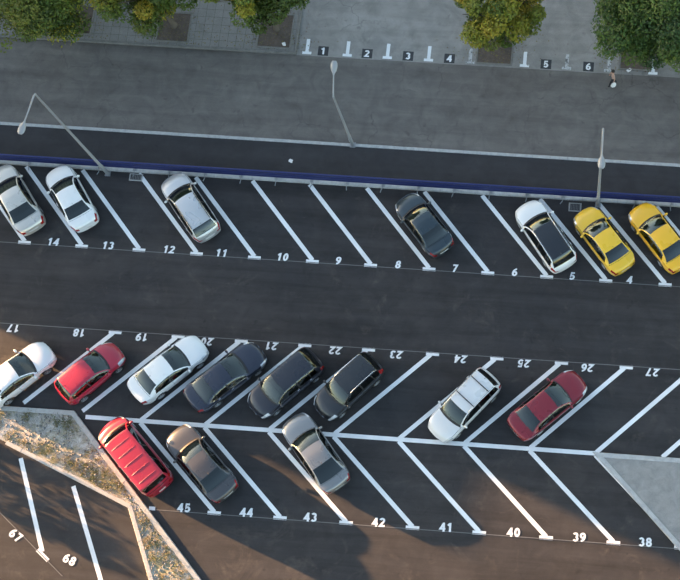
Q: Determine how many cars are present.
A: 18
